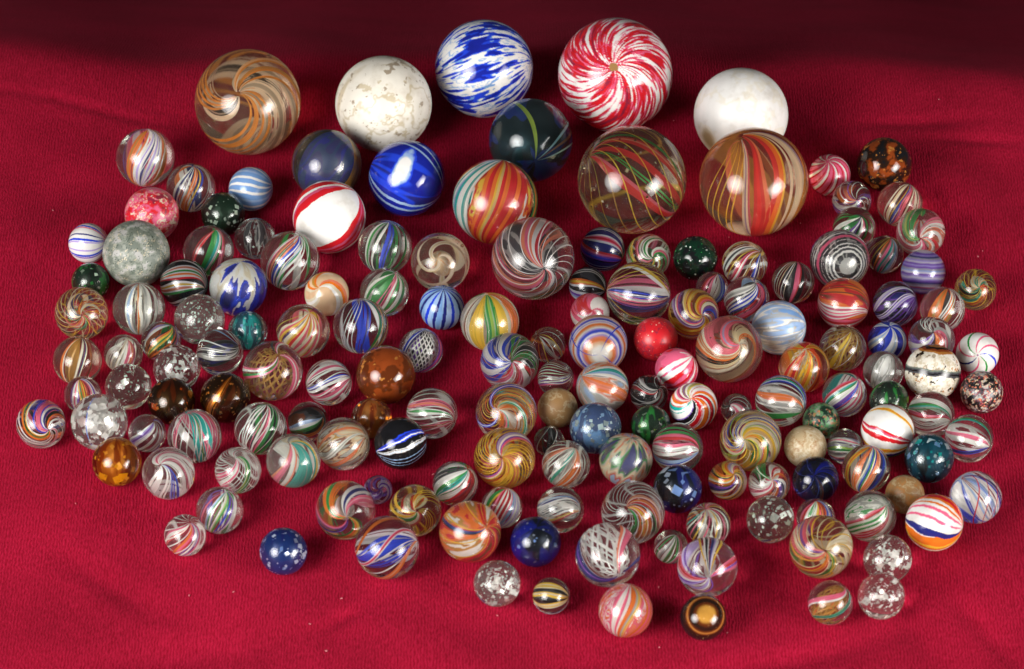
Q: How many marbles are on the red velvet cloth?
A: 165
